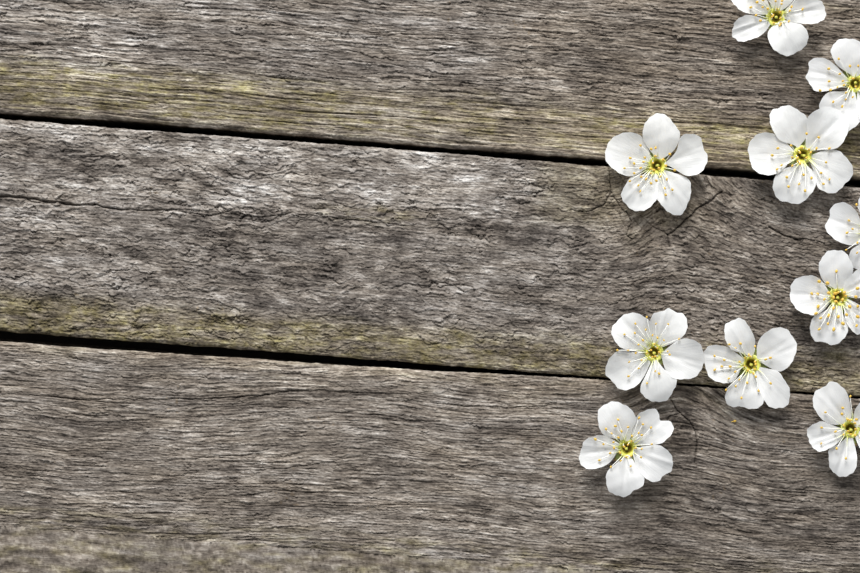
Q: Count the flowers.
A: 10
